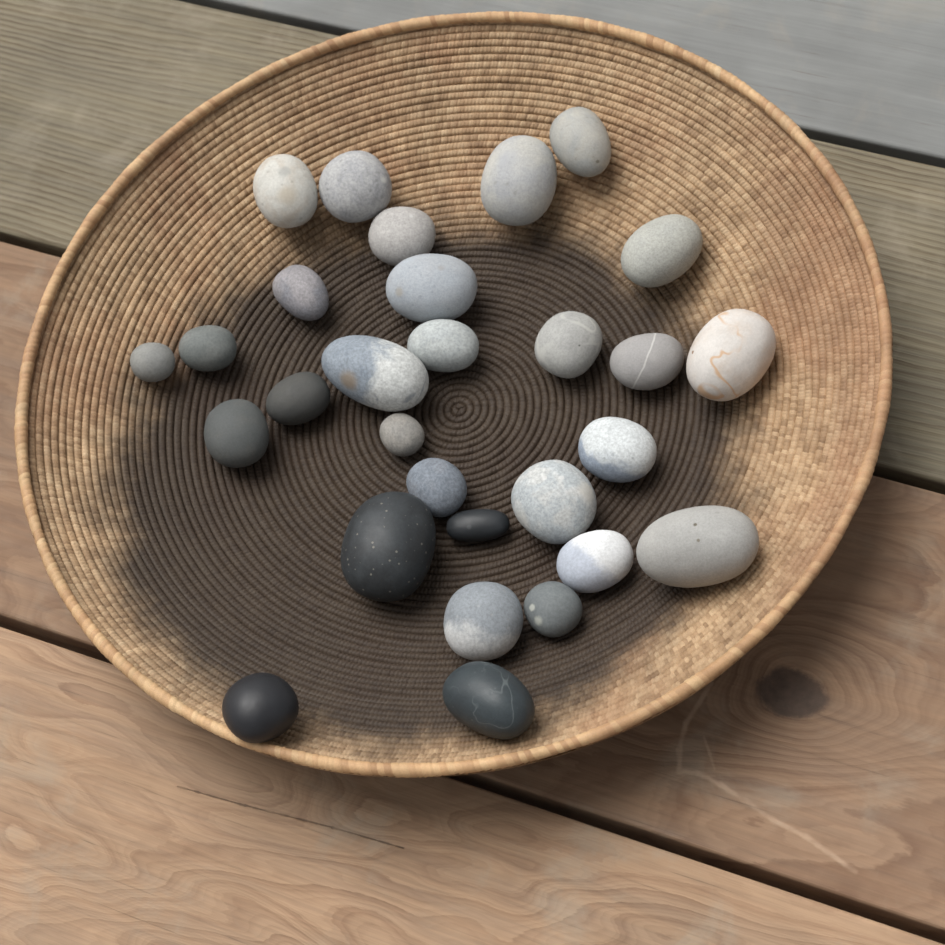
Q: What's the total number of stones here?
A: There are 29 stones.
